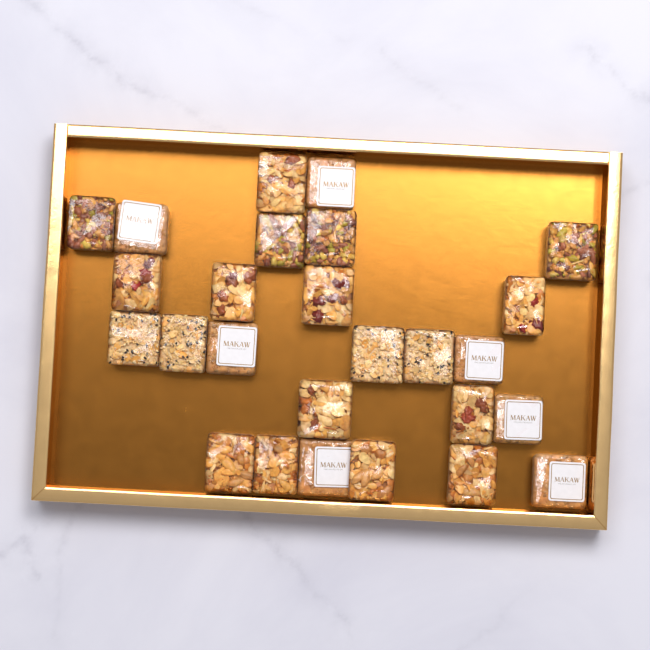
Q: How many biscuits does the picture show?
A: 26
